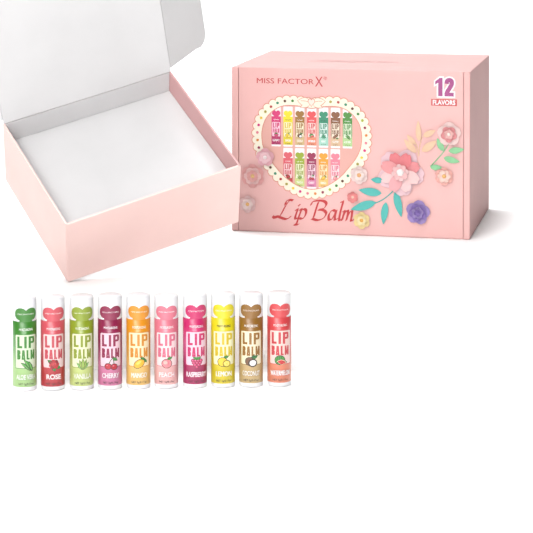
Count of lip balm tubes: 10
